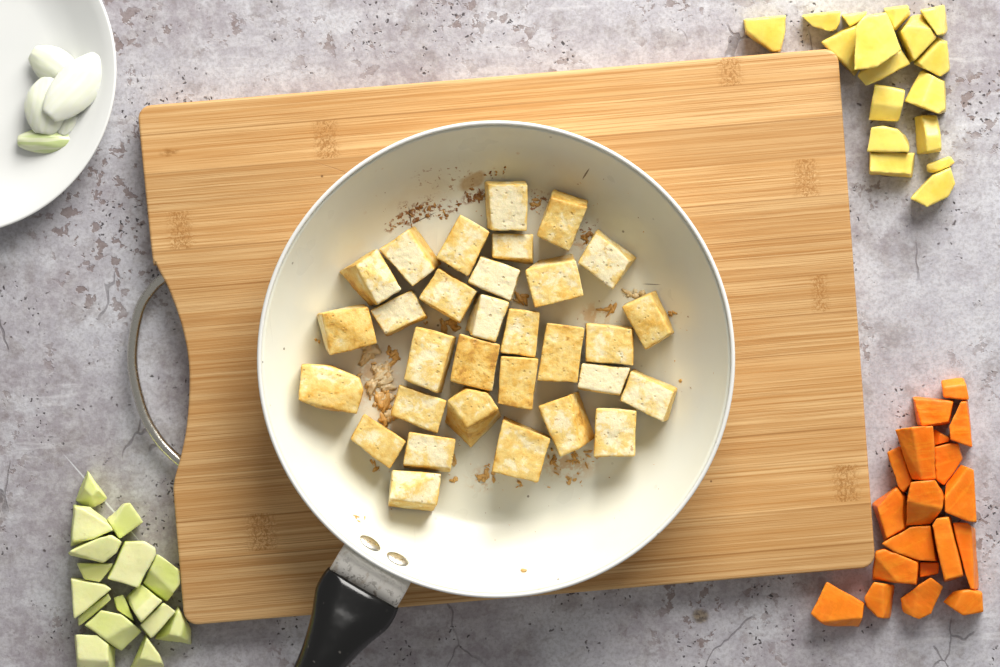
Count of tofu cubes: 31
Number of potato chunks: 17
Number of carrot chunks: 19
